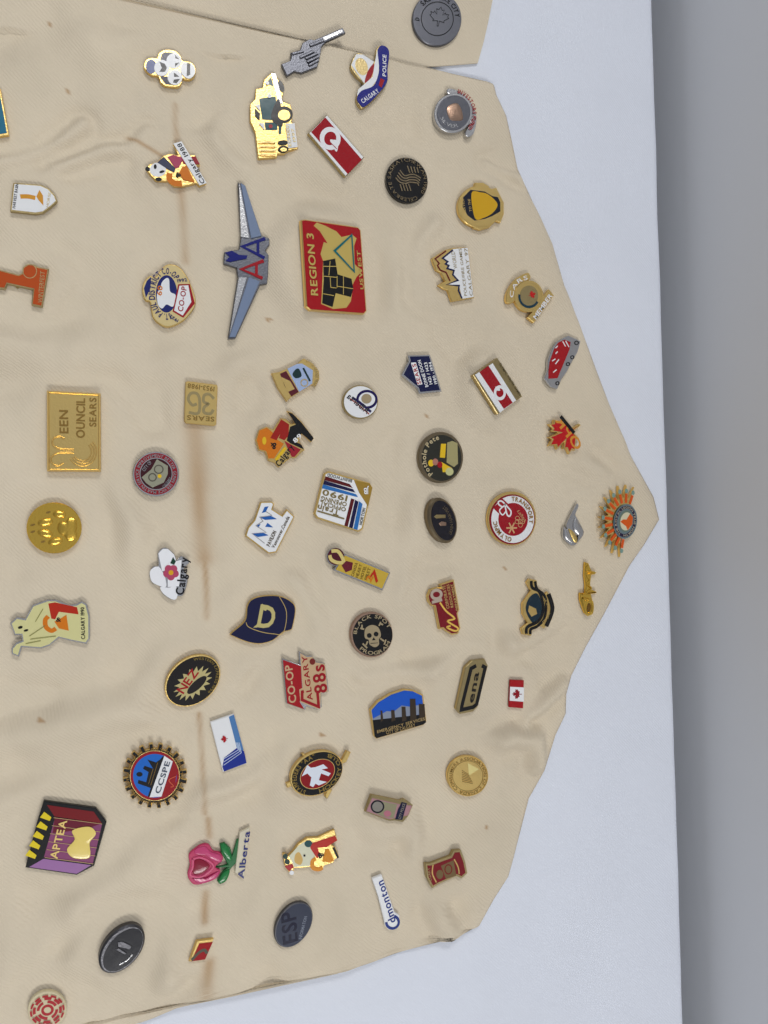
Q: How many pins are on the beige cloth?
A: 63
